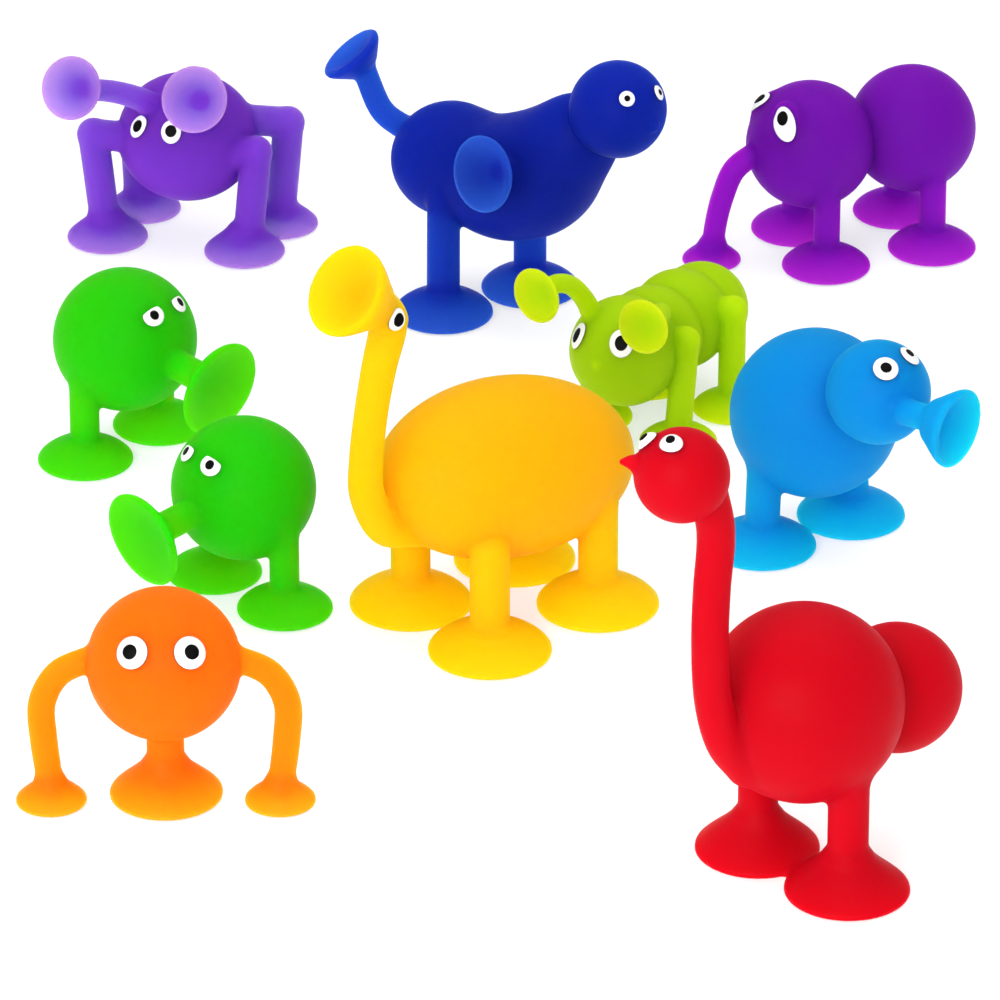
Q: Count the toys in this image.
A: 10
